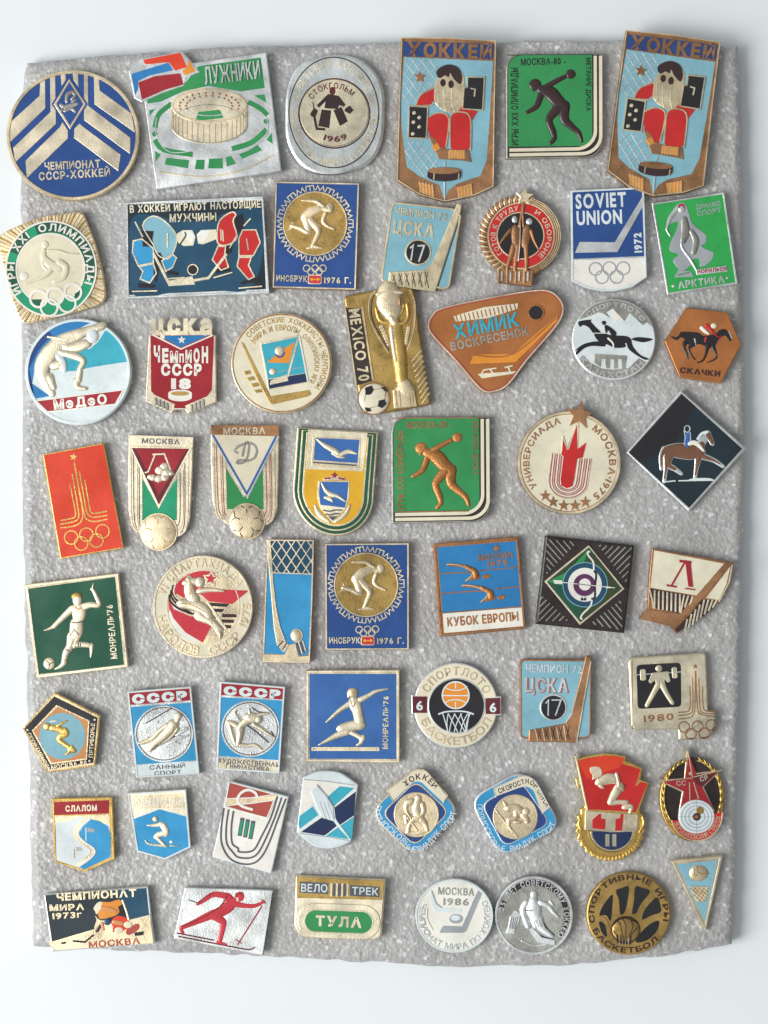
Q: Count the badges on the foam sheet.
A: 56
